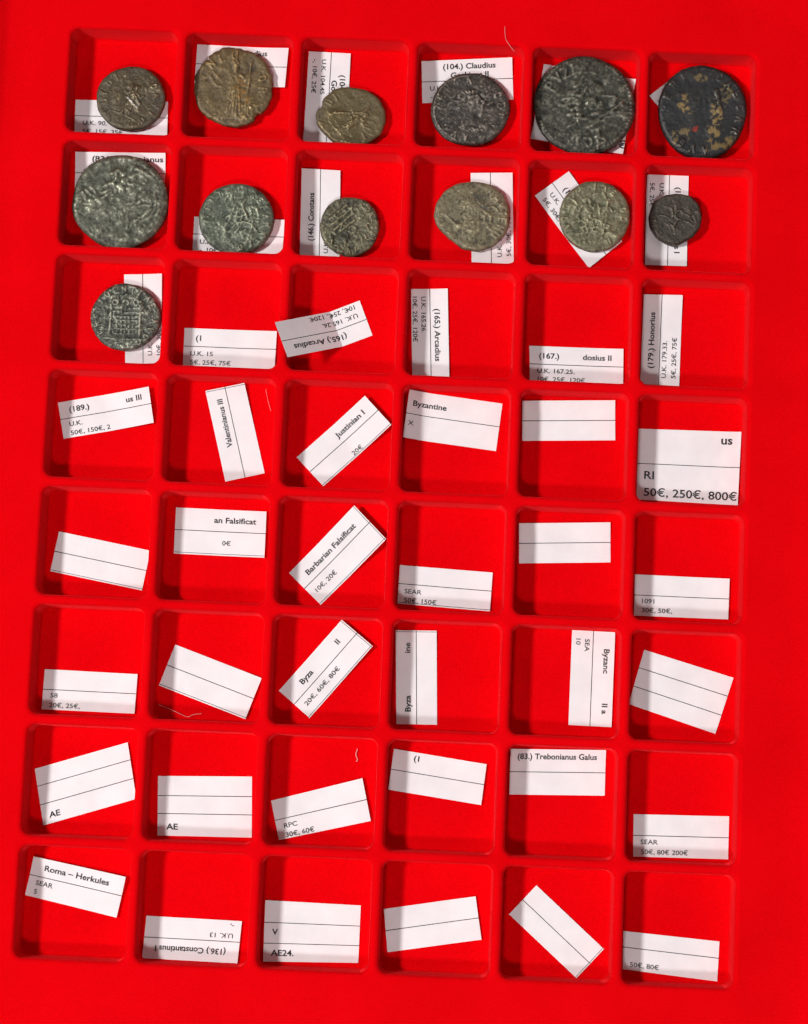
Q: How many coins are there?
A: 13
